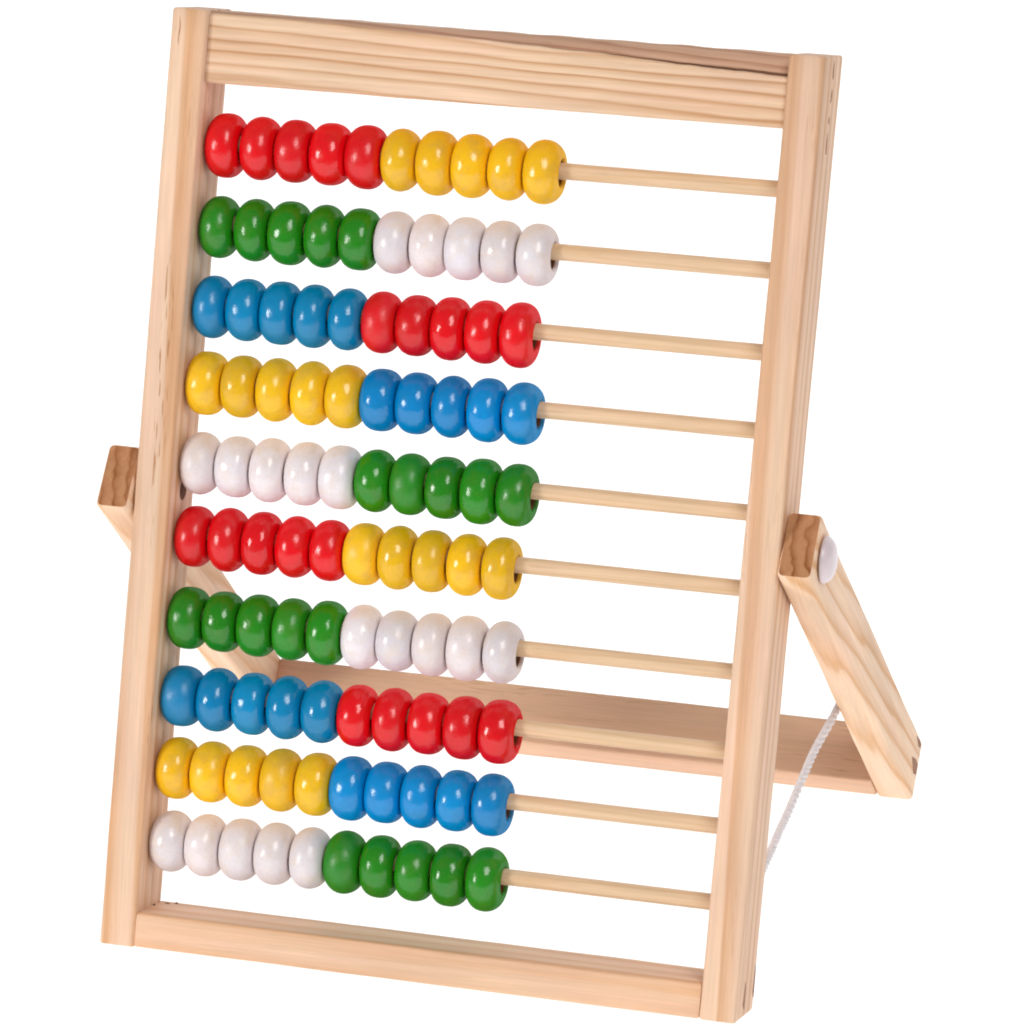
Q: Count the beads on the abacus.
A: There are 100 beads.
